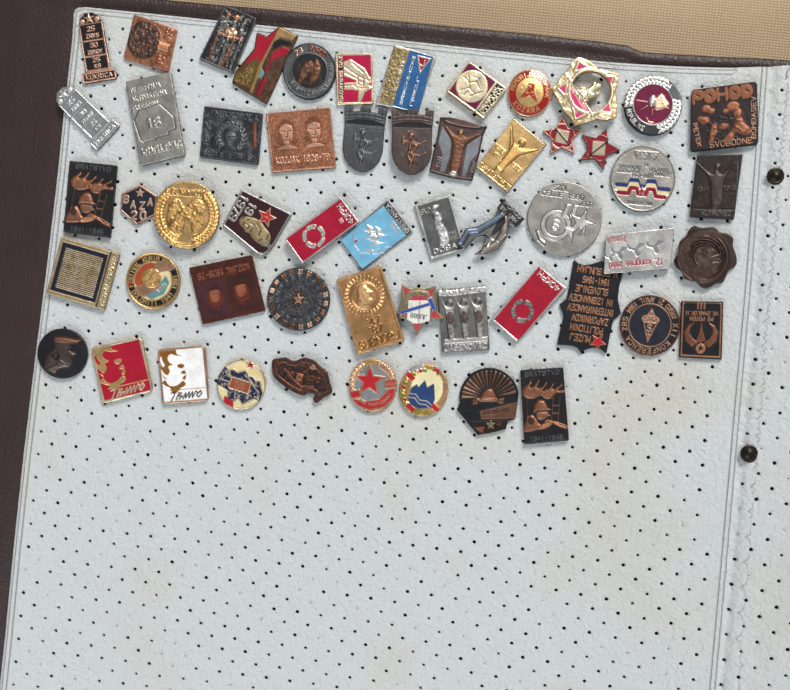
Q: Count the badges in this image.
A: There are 55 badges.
